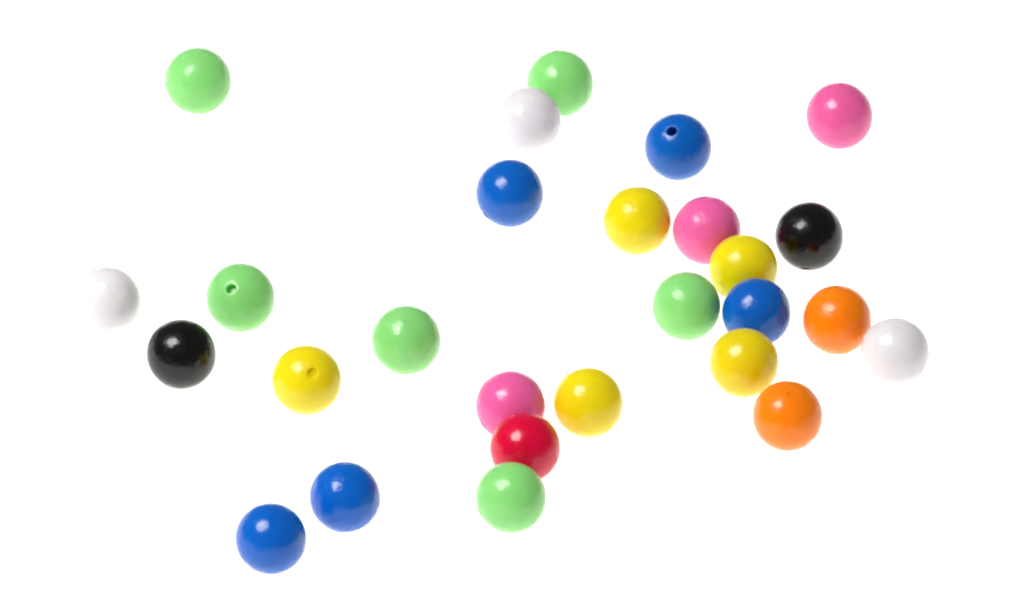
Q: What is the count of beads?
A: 27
